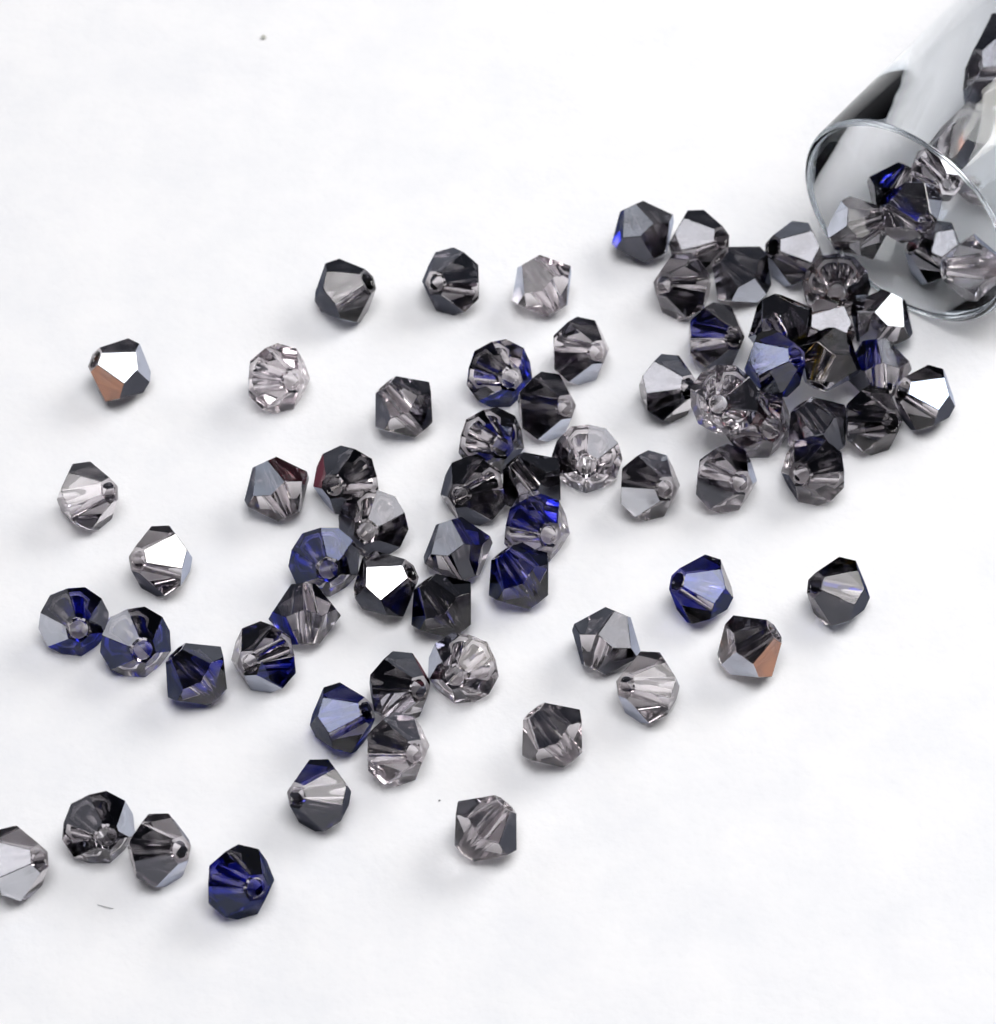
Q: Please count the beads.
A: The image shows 76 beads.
